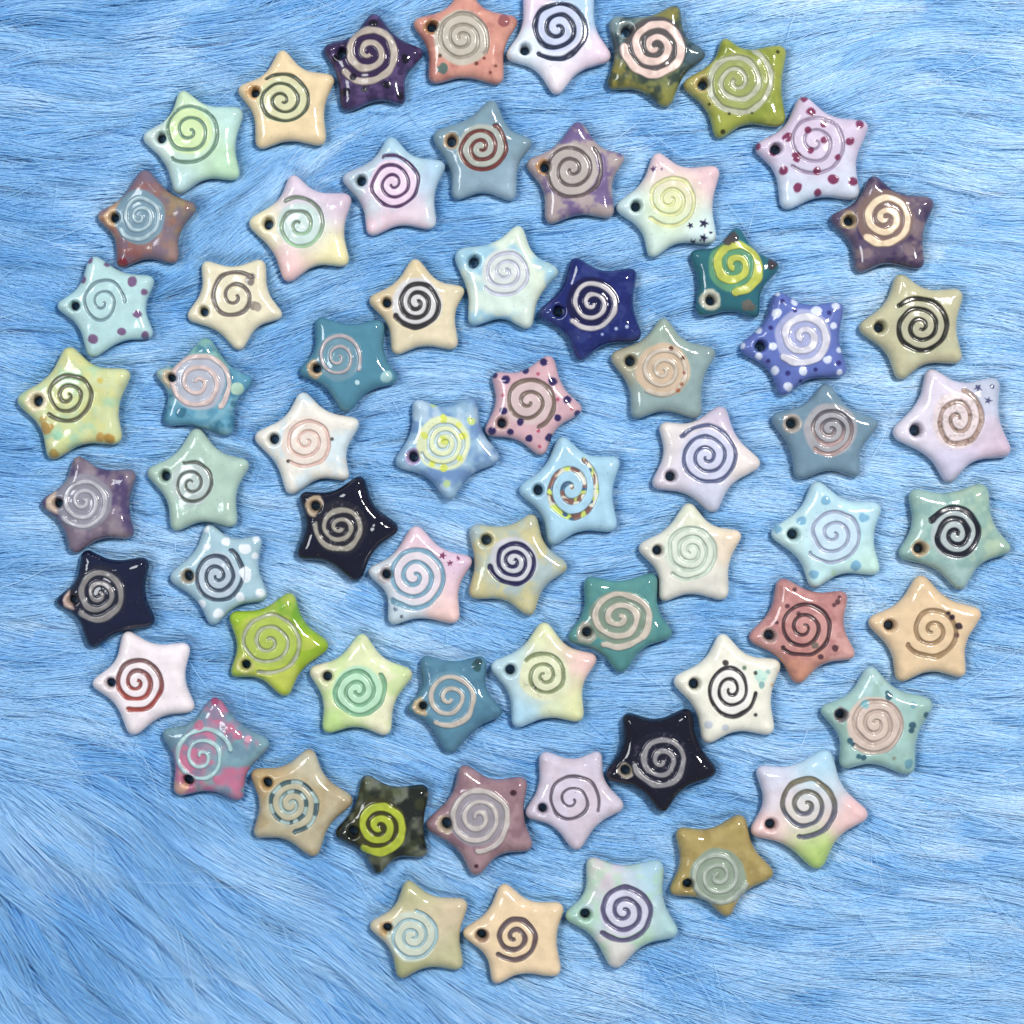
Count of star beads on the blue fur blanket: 65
